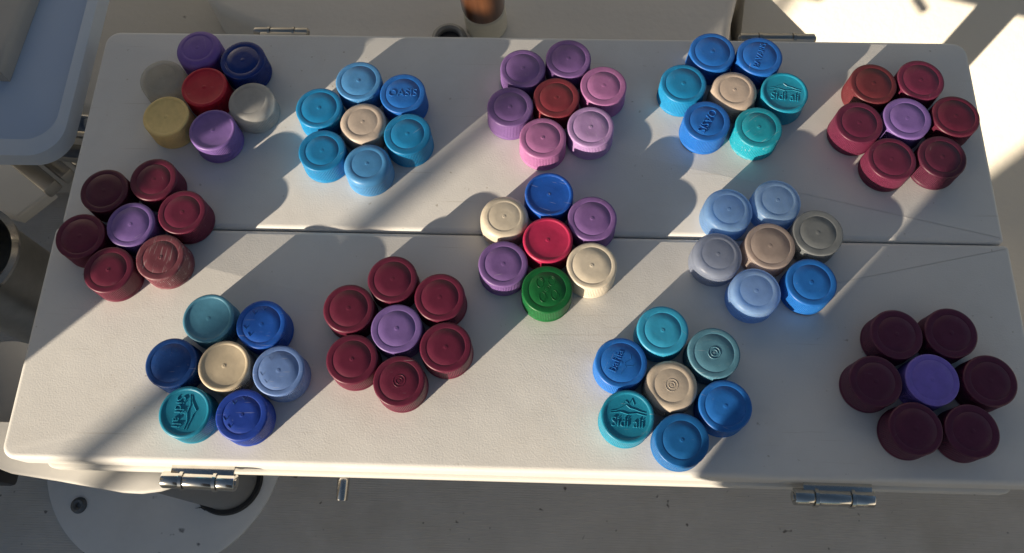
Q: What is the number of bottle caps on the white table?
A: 84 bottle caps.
